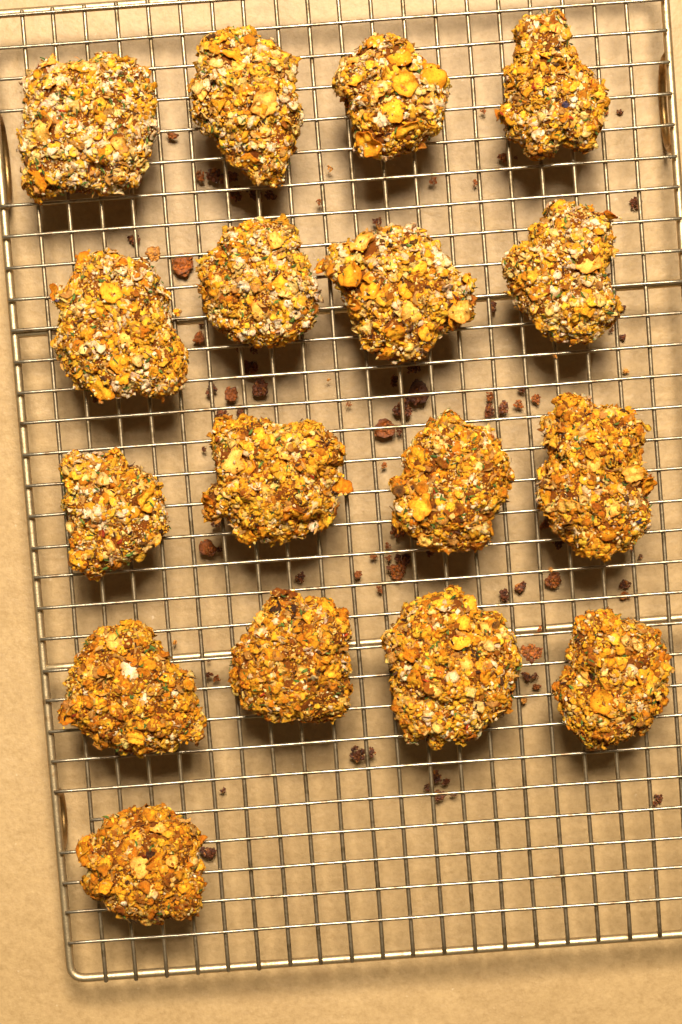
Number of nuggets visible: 17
